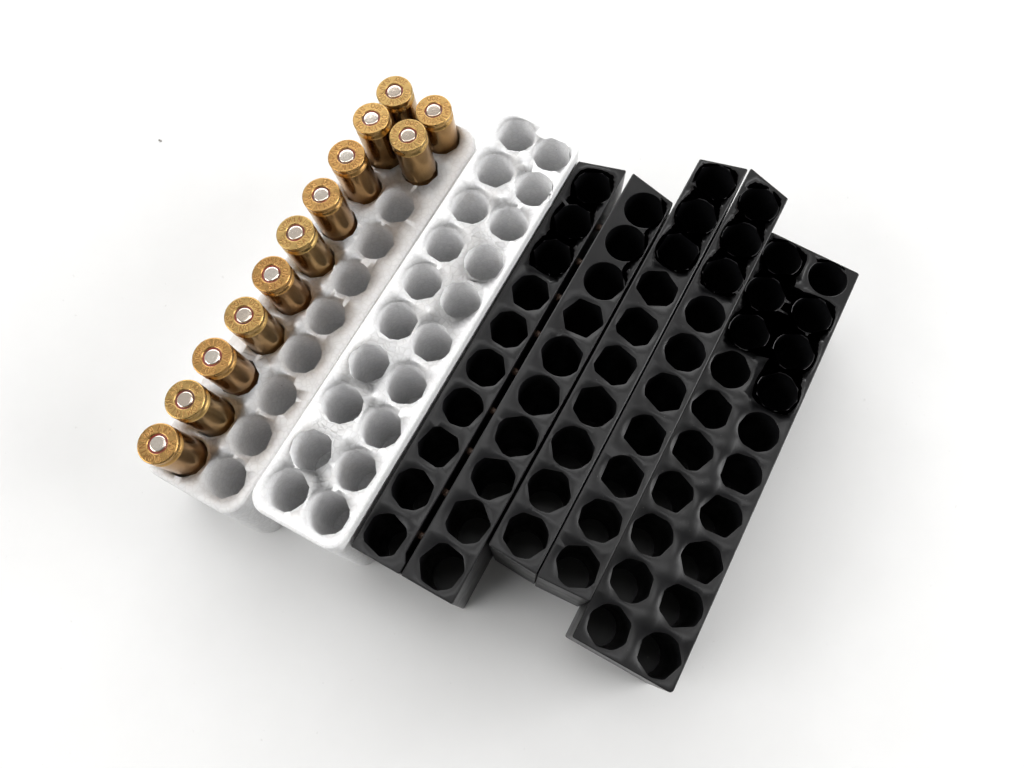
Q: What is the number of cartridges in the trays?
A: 12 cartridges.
